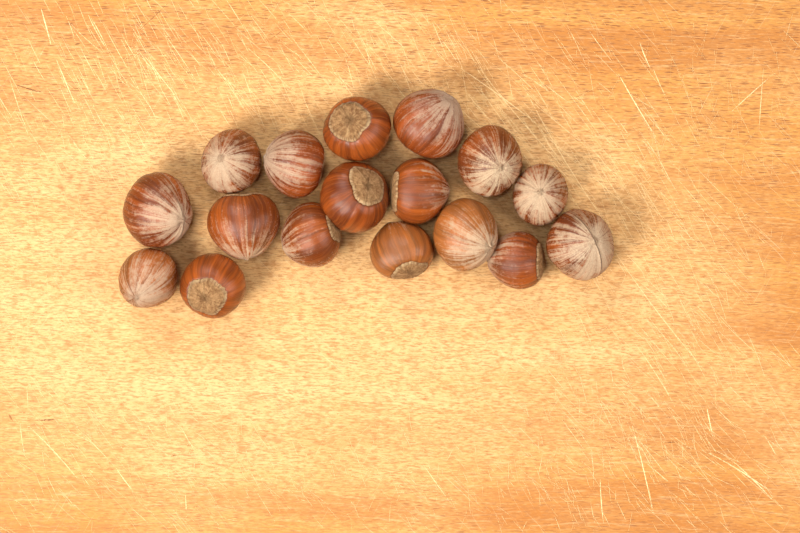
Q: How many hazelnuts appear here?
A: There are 17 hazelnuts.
